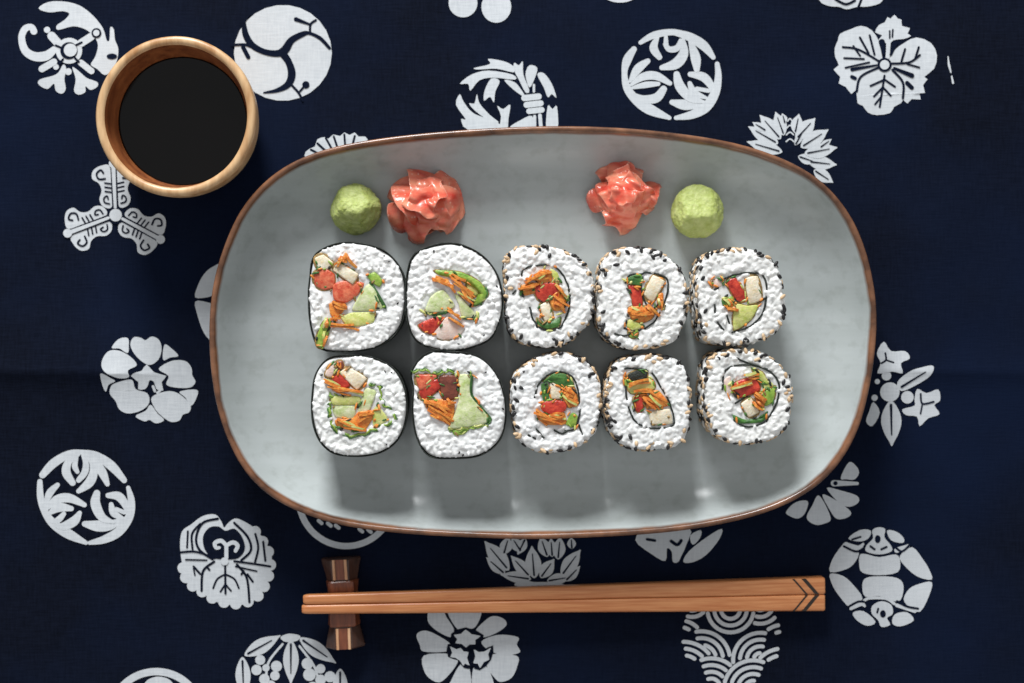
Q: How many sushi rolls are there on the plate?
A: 10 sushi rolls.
